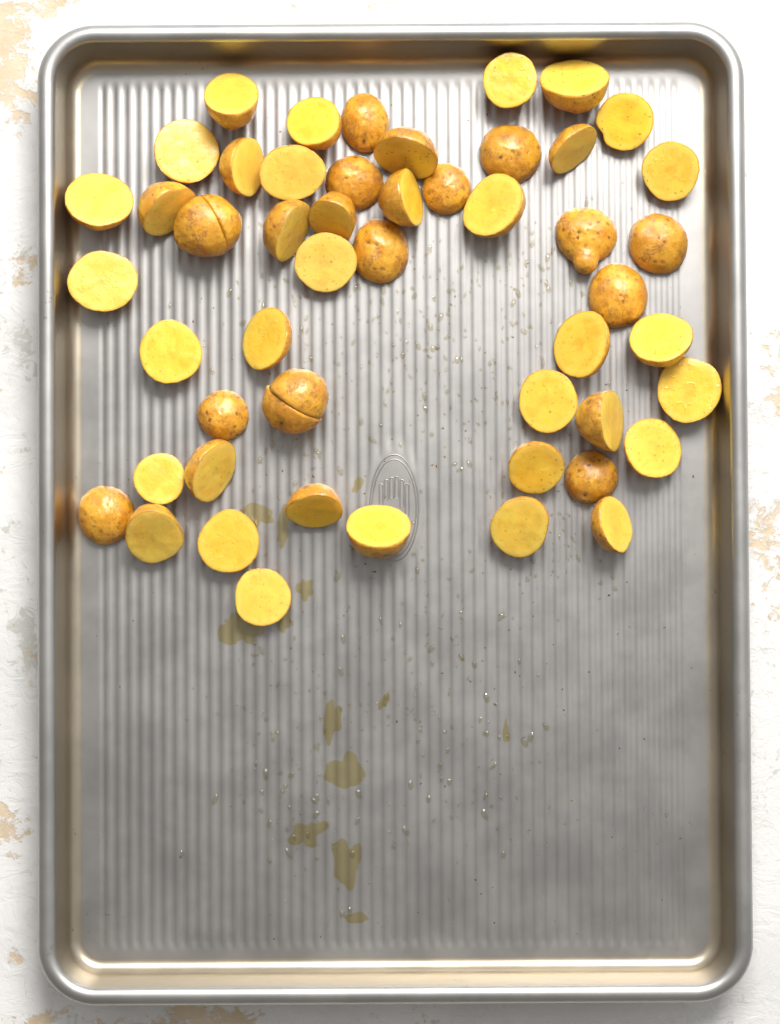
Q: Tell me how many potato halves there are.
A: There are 52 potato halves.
